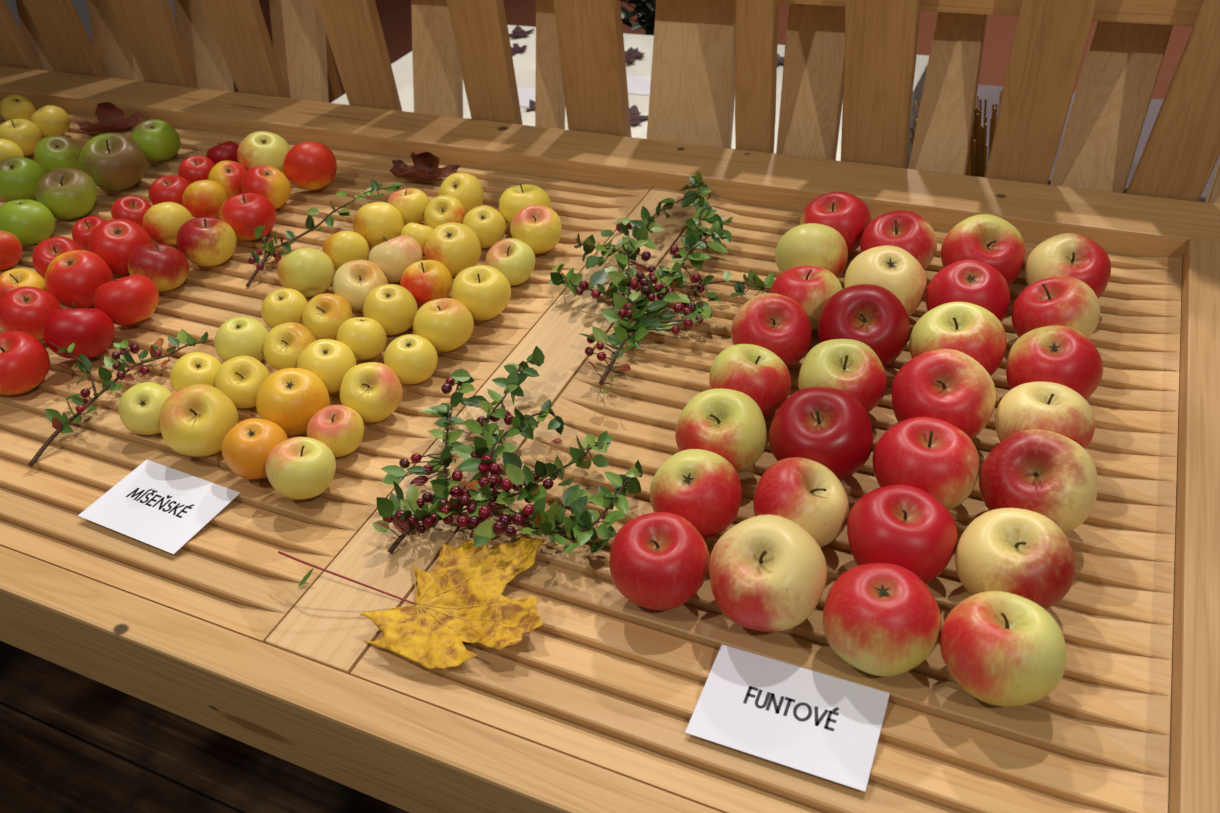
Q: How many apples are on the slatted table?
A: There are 96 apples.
